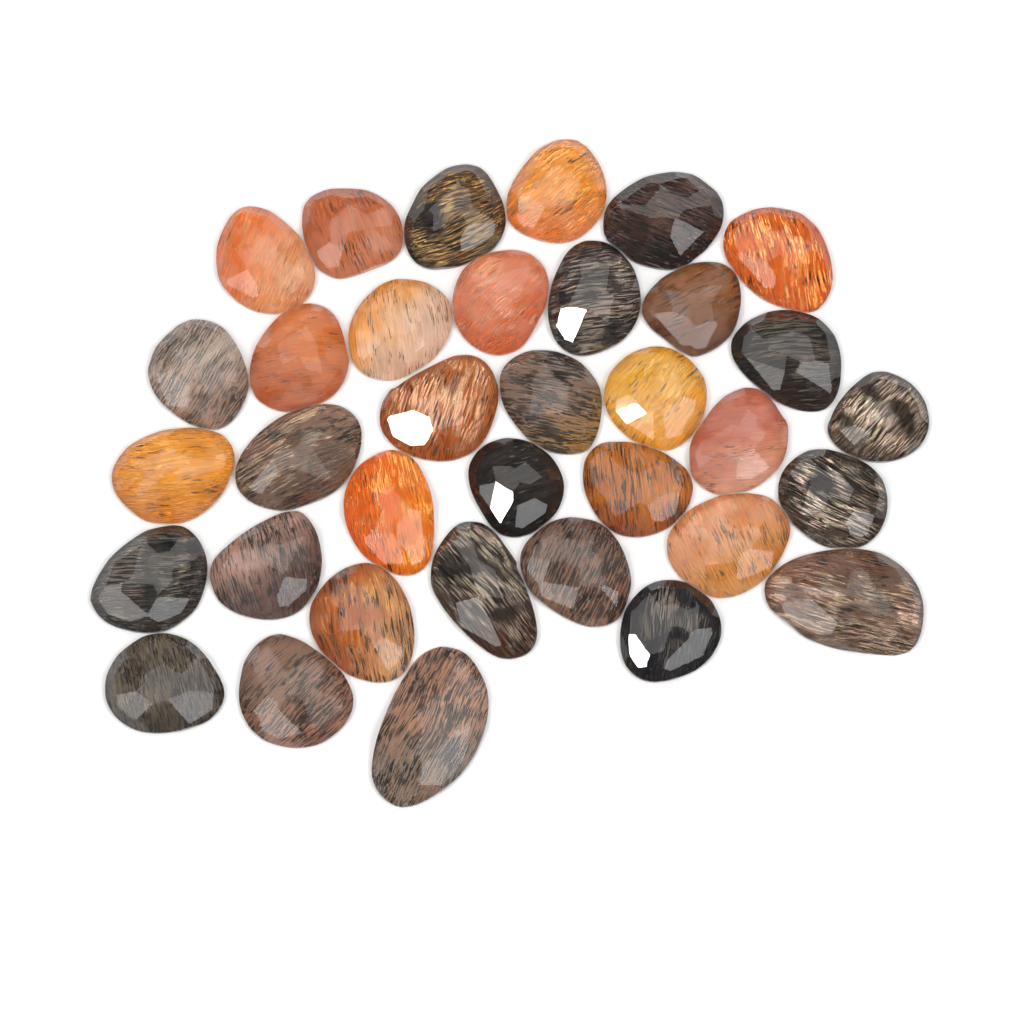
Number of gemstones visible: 35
